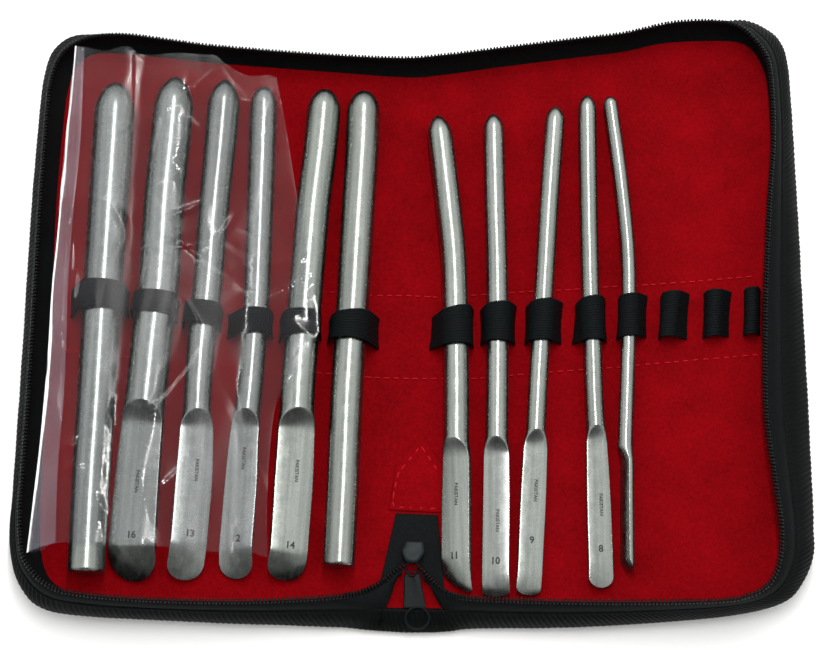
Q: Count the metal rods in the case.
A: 11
